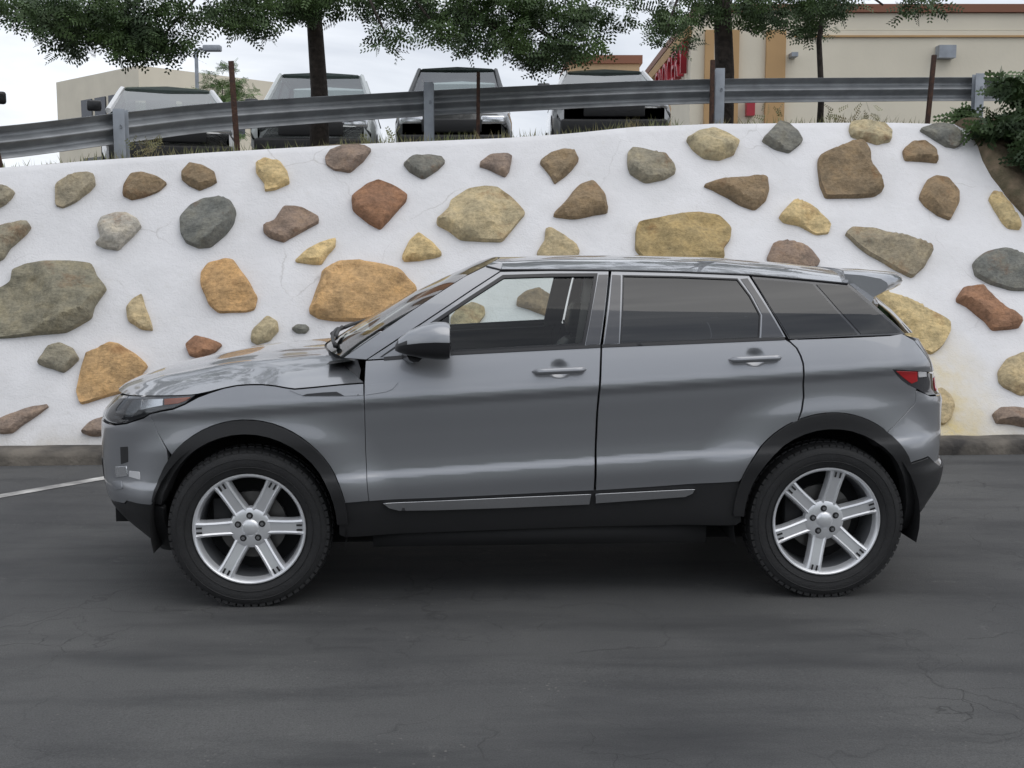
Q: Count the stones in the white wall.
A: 52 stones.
